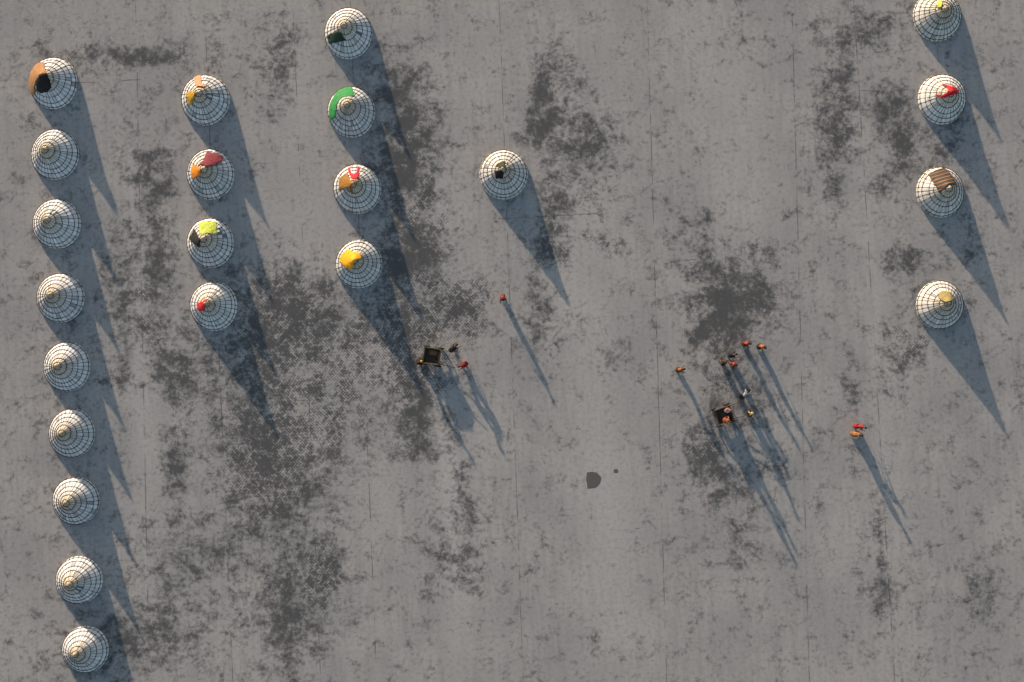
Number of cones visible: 22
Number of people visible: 16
